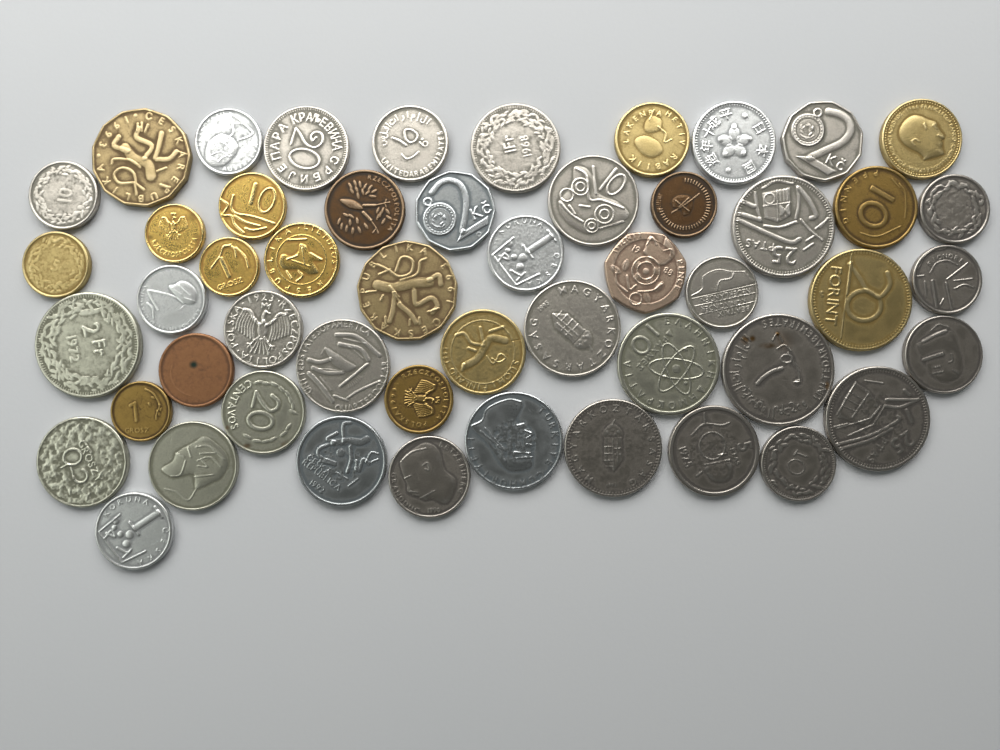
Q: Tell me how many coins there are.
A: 51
